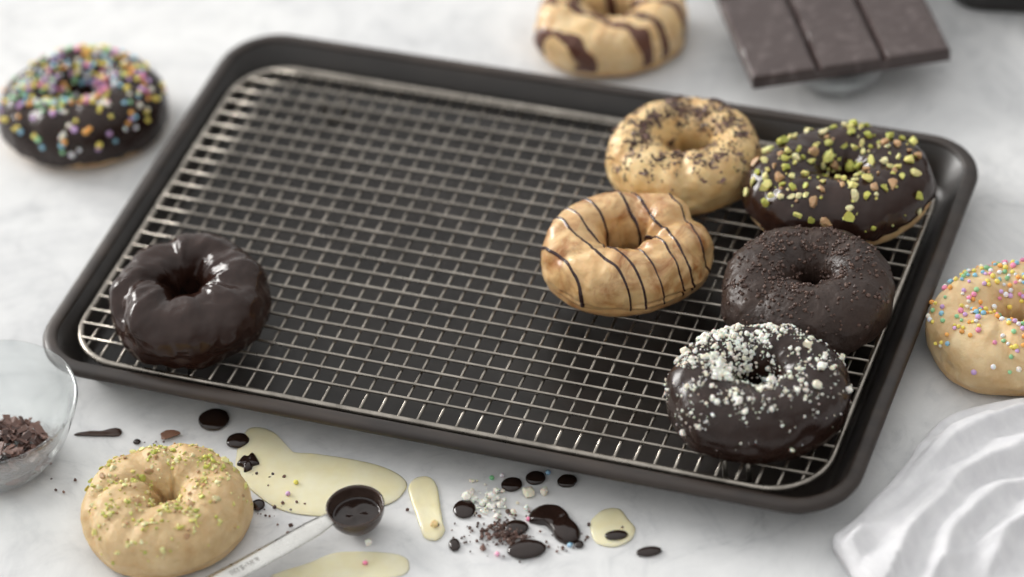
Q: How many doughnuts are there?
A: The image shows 10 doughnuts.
